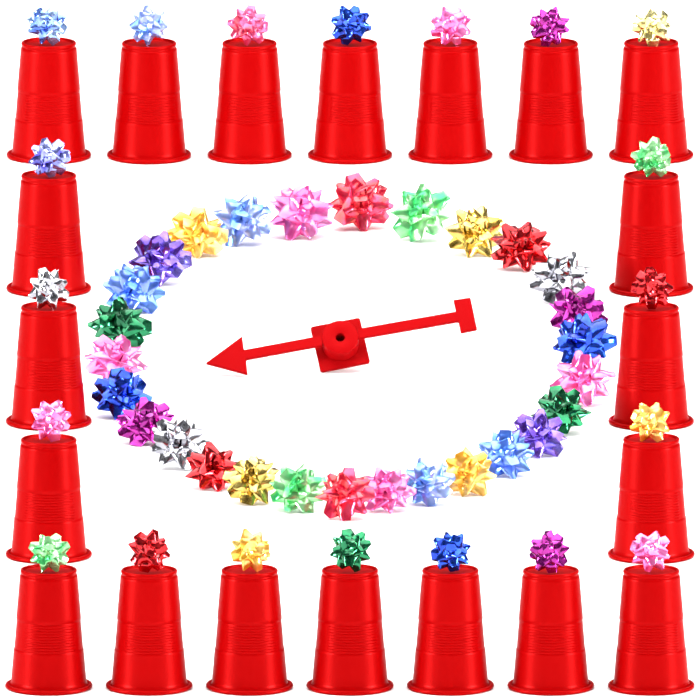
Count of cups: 20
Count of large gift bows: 28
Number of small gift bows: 20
